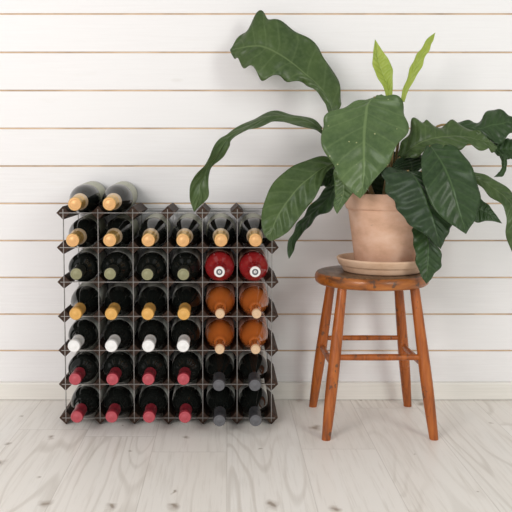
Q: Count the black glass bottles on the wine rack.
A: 32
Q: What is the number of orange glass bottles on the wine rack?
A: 4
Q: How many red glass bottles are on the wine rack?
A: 2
